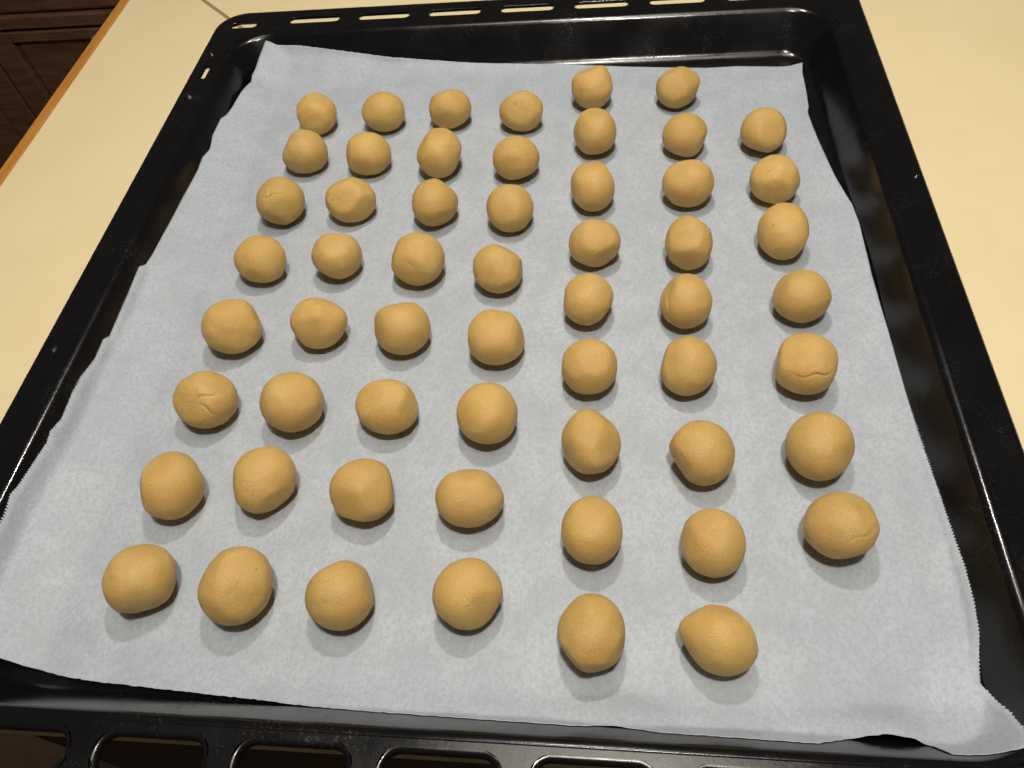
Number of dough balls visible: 57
